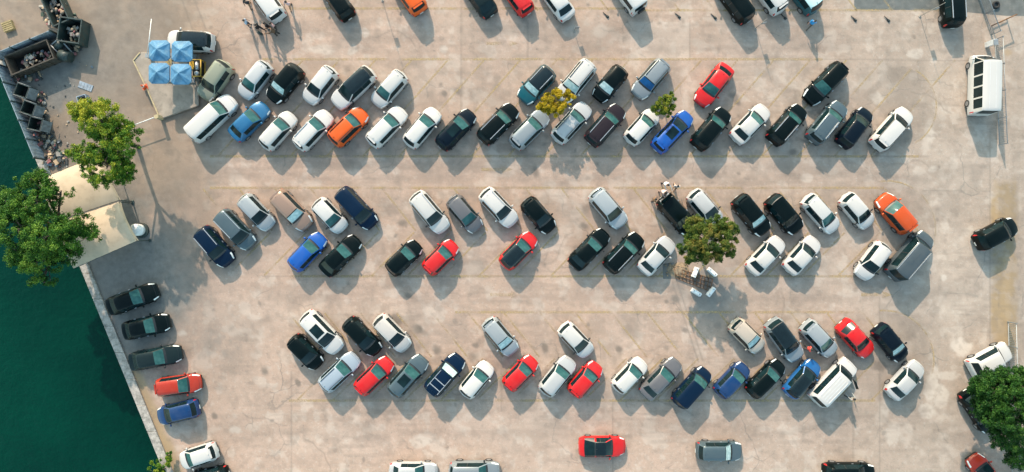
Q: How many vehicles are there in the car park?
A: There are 118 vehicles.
